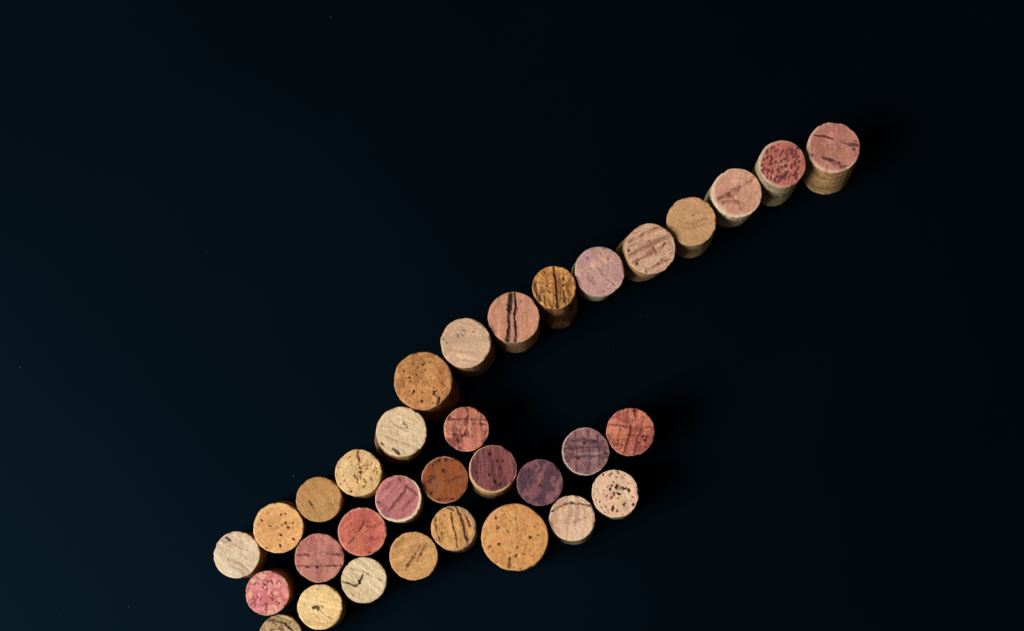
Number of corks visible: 33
